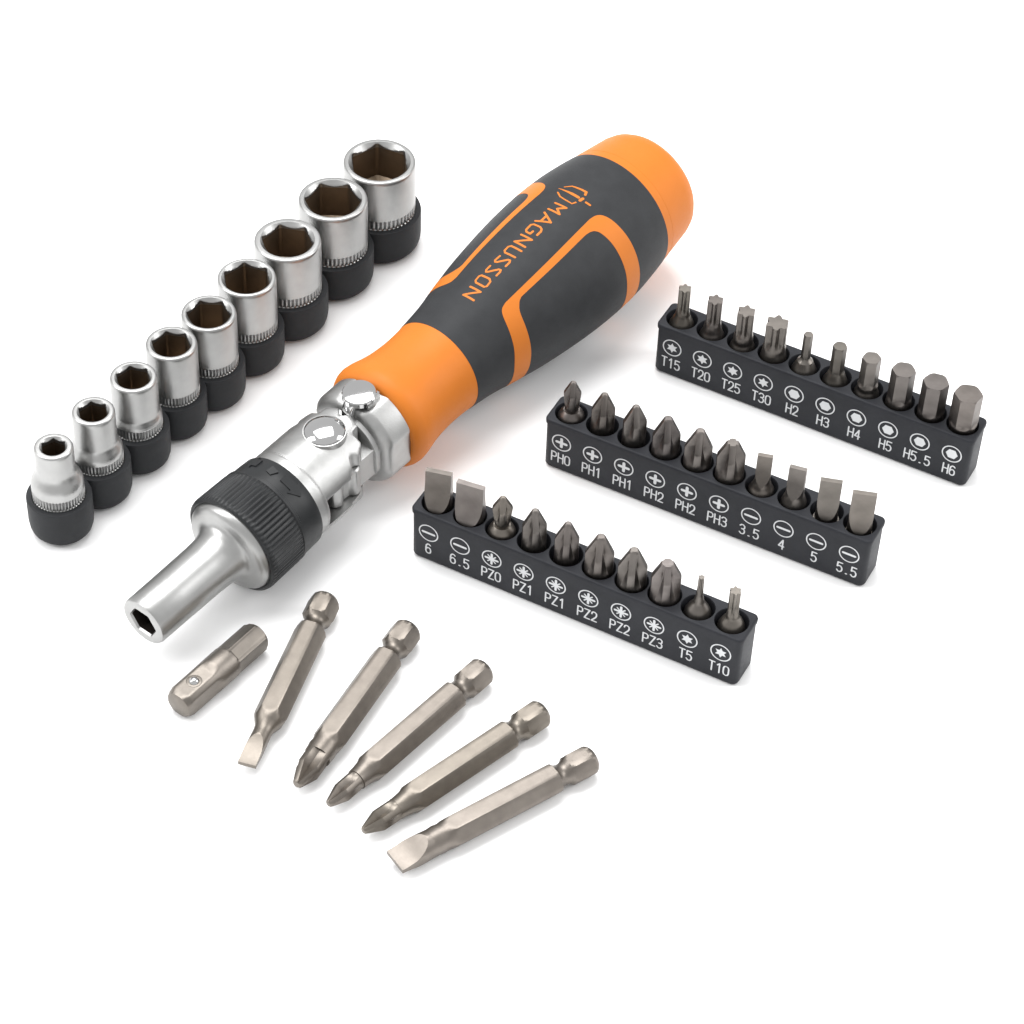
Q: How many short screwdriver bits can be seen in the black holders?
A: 30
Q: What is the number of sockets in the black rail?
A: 9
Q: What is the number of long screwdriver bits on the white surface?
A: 5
